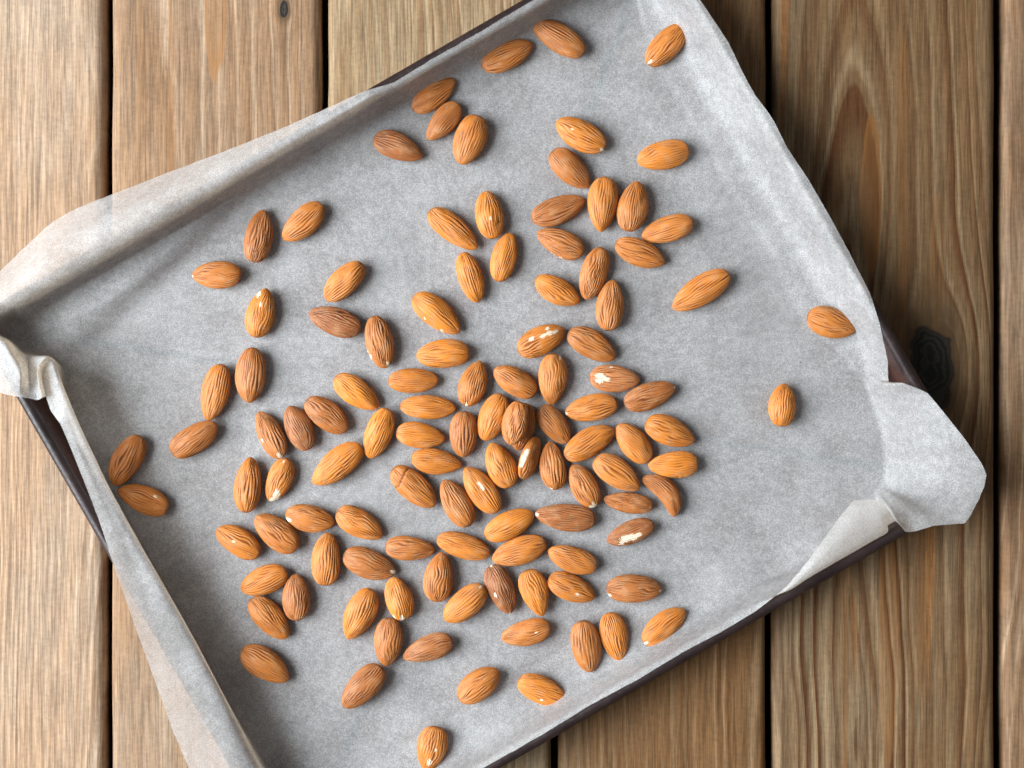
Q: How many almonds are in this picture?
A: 114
